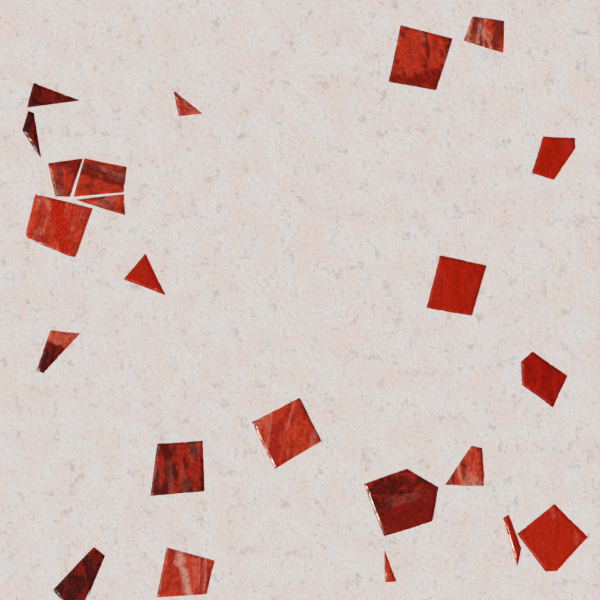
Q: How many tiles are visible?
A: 23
